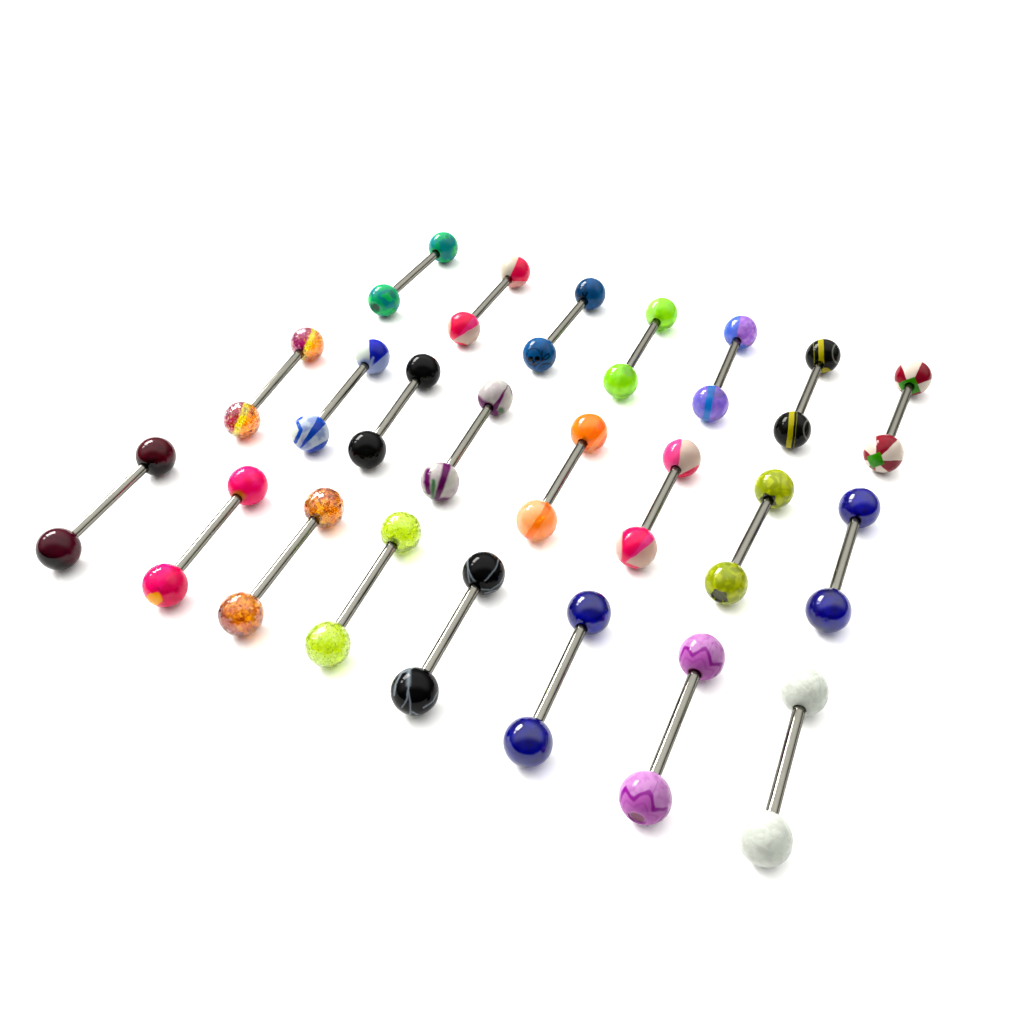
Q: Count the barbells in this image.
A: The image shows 23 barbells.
